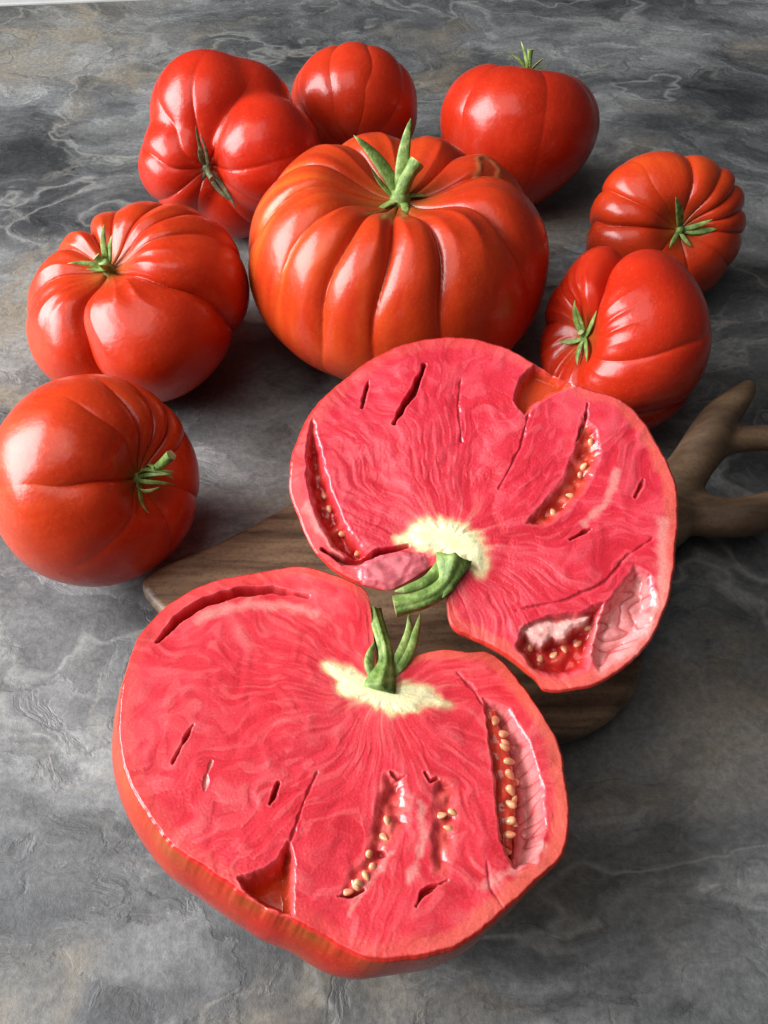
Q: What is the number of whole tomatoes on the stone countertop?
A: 8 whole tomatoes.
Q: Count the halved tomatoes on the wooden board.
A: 2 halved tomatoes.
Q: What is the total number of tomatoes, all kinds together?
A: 10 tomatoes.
